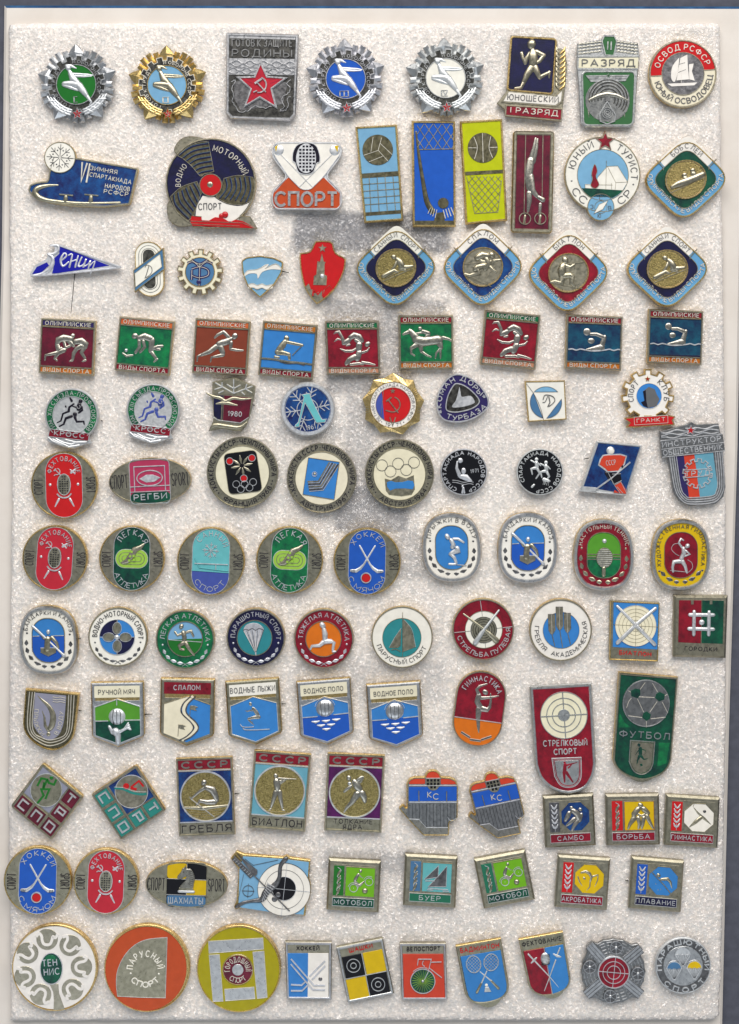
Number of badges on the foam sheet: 109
